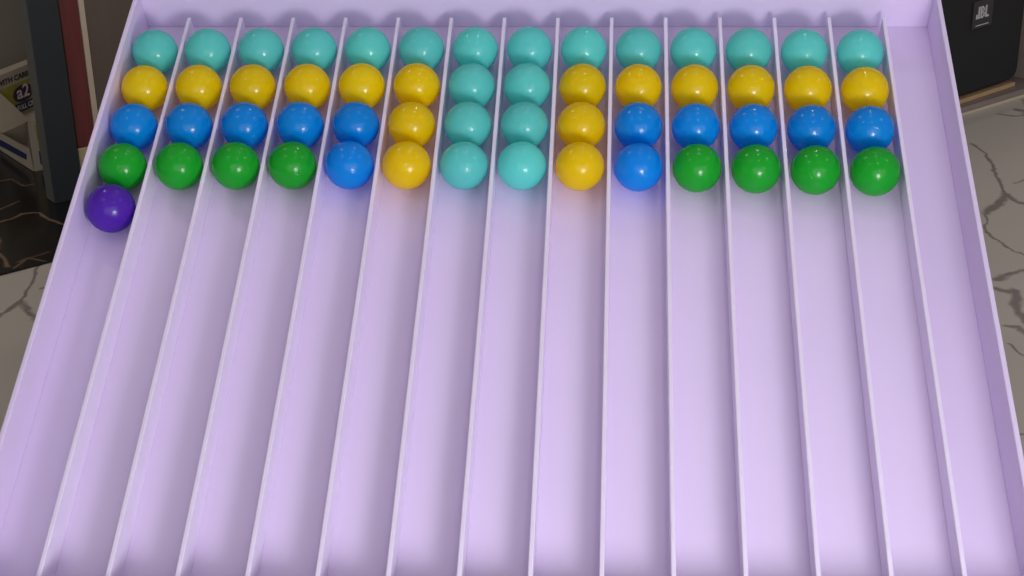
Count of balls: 57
